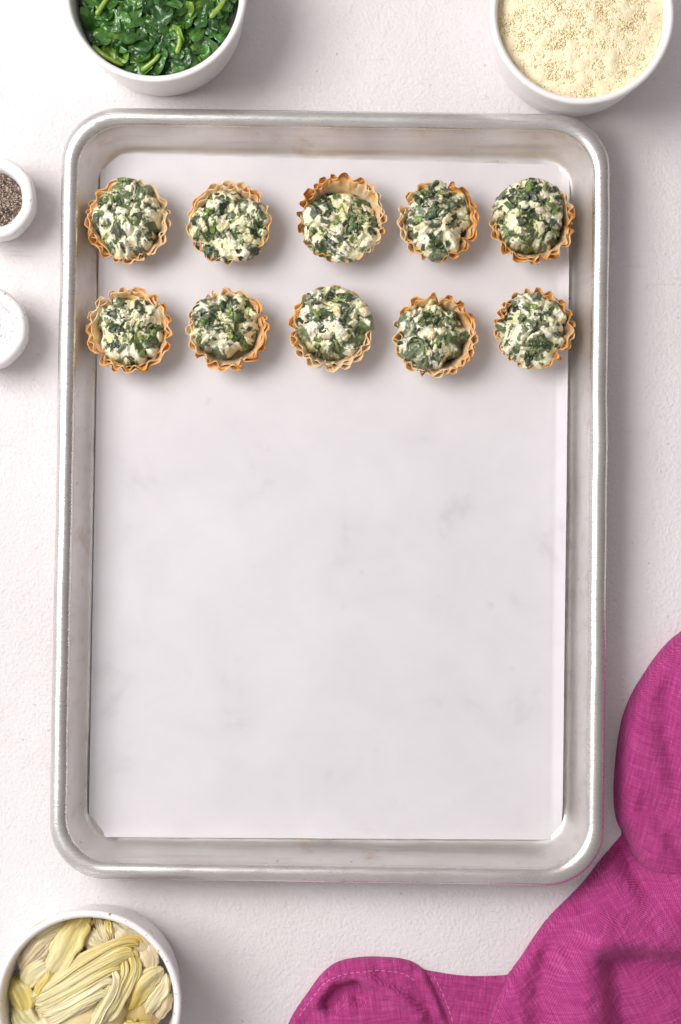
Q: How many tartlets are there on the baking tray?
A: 10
